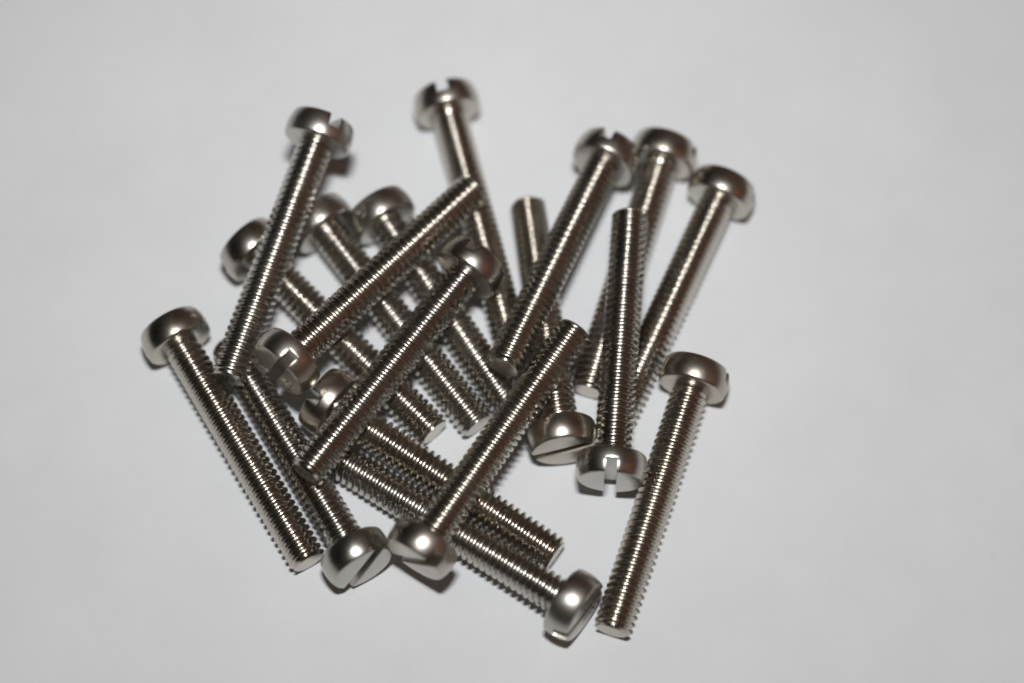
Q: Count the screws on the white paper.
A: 18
